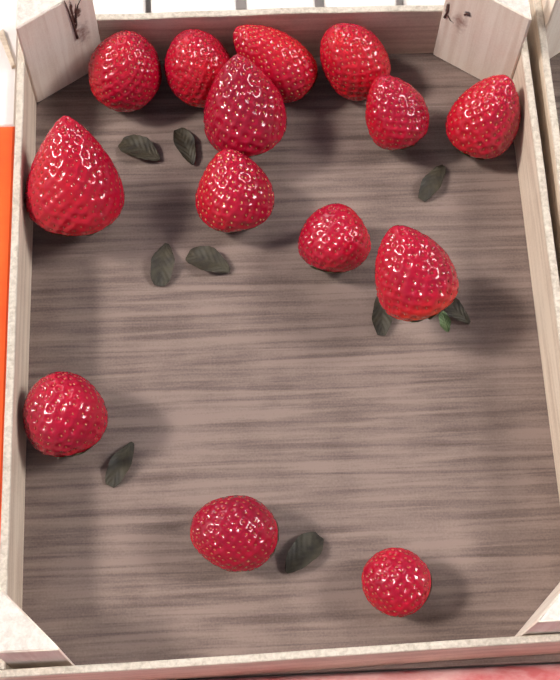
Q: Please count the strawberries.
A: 14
